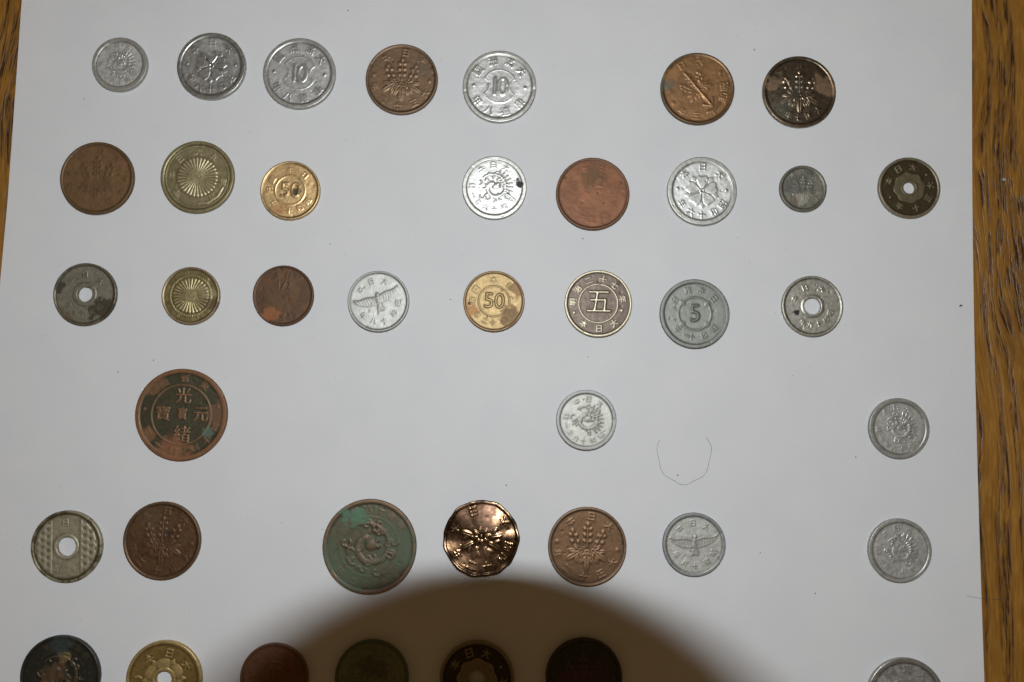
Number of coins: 40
